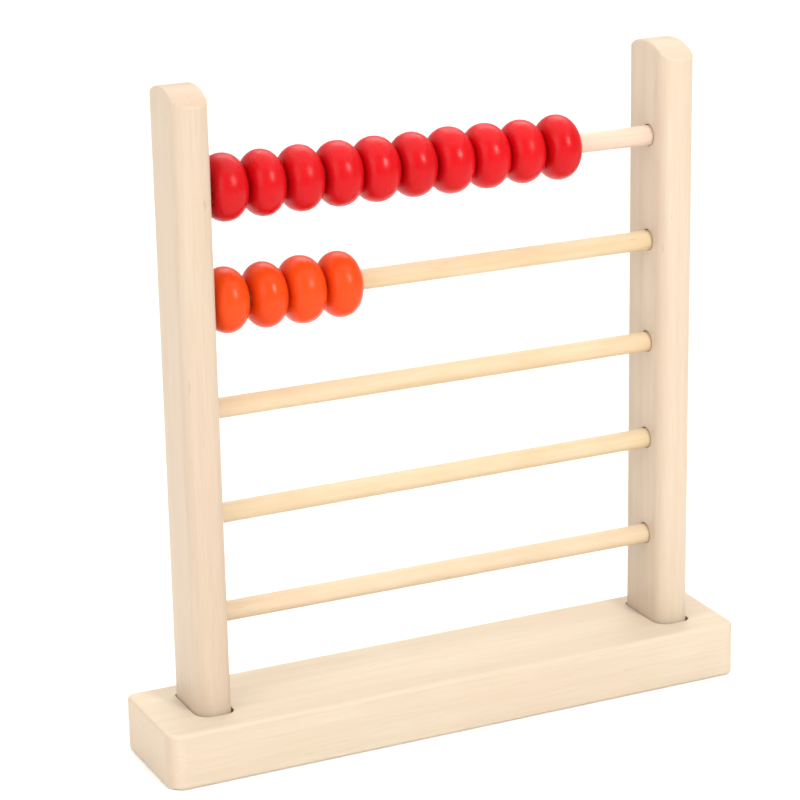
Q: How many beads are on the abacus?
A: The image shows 14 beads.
